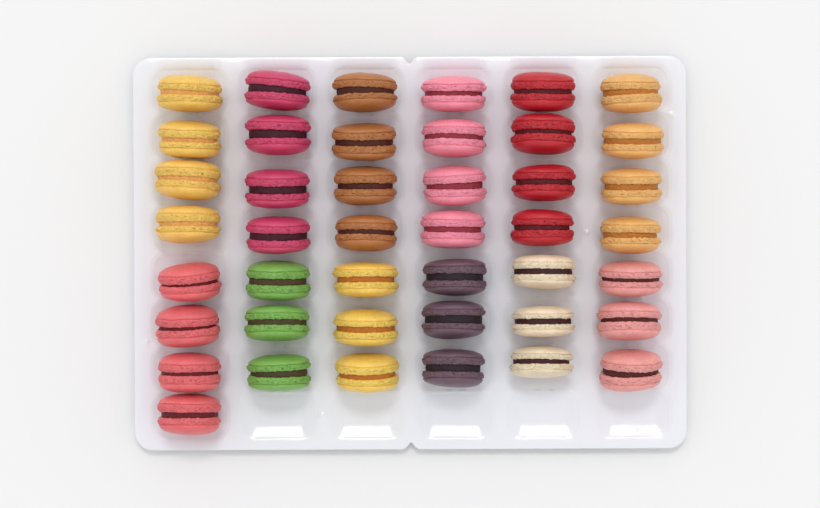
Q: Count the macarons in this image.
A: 43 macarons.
